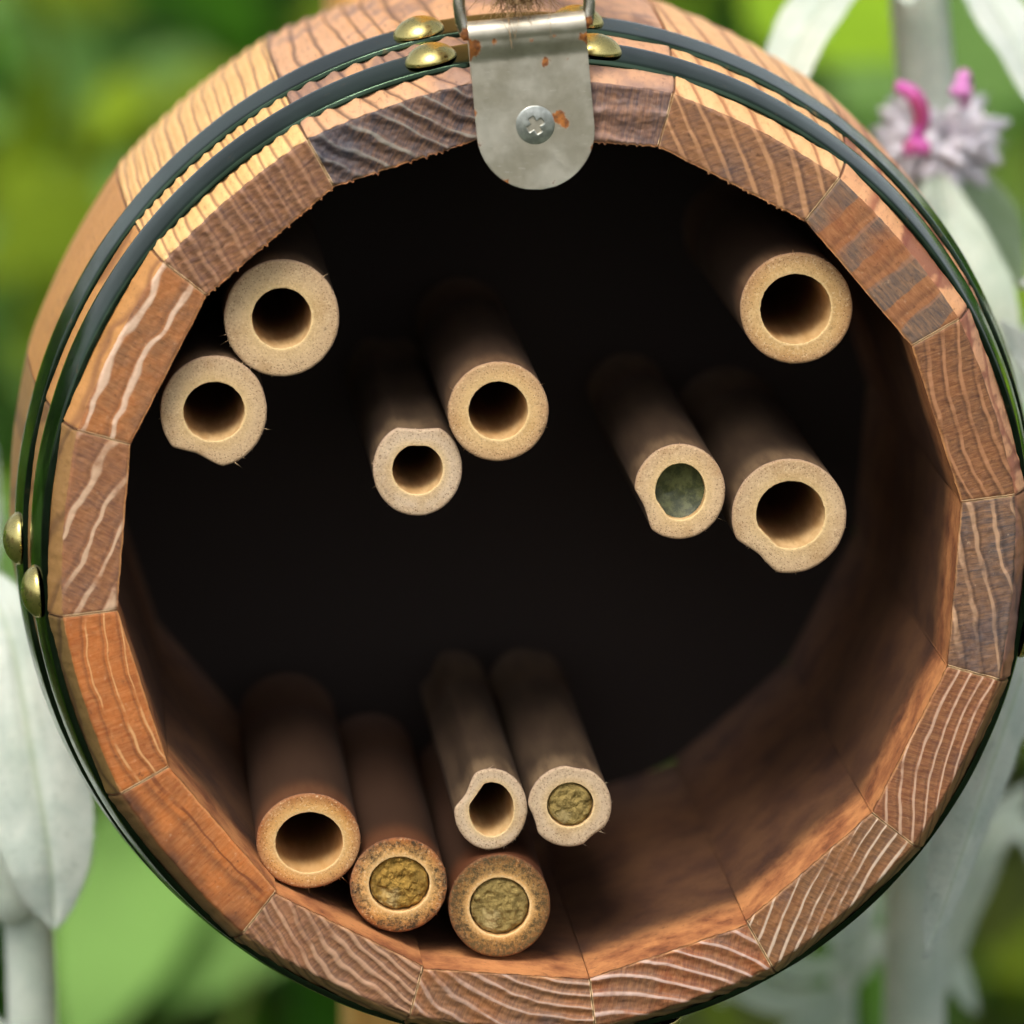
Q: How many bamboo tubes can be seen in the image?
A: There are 12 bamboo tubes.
